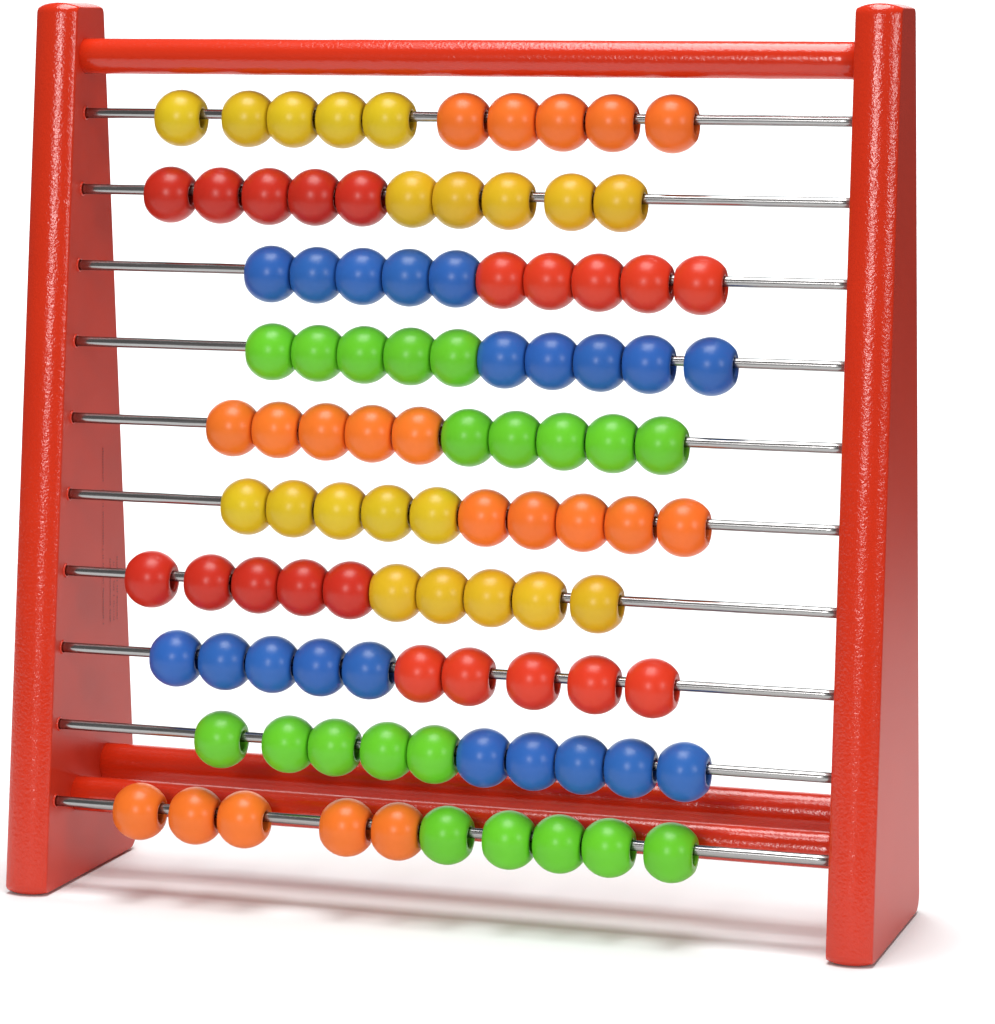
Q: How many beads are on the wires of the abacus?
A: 100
